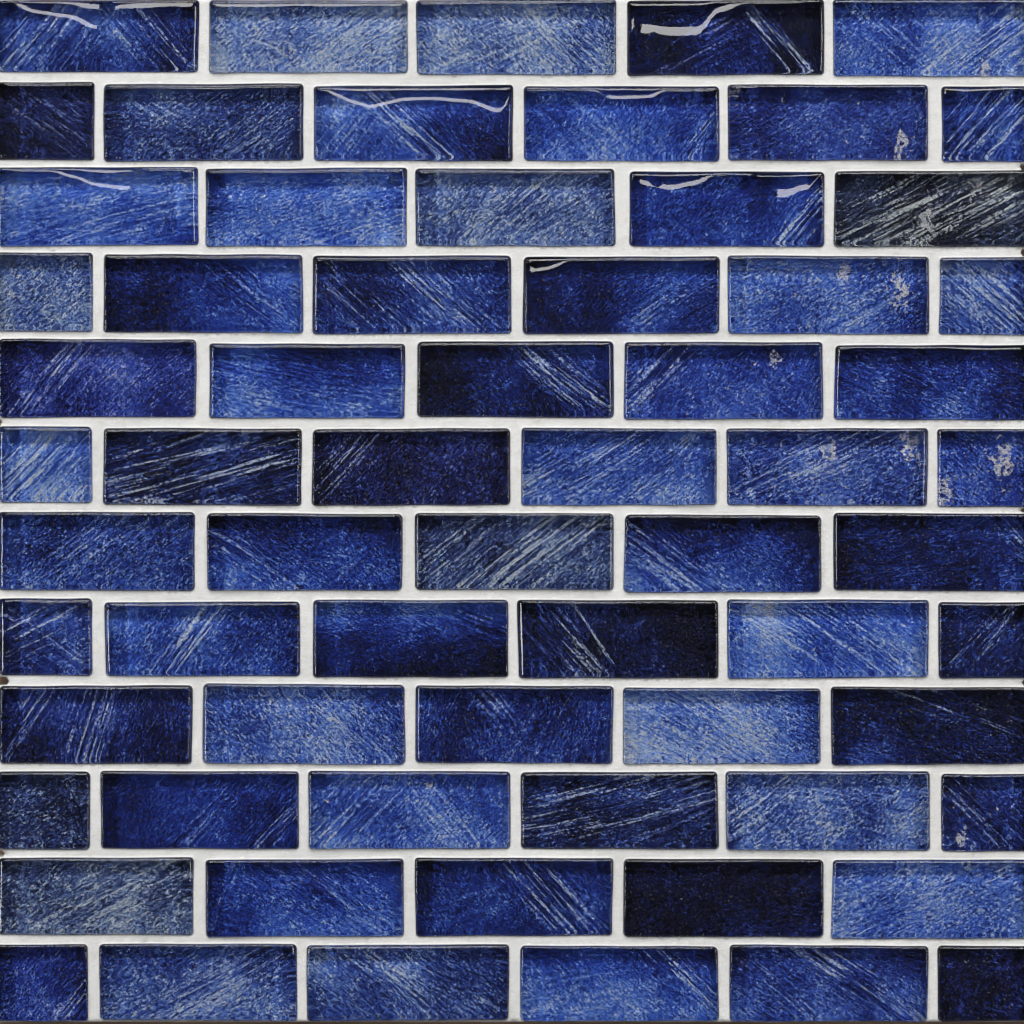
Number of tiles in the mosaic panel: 66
